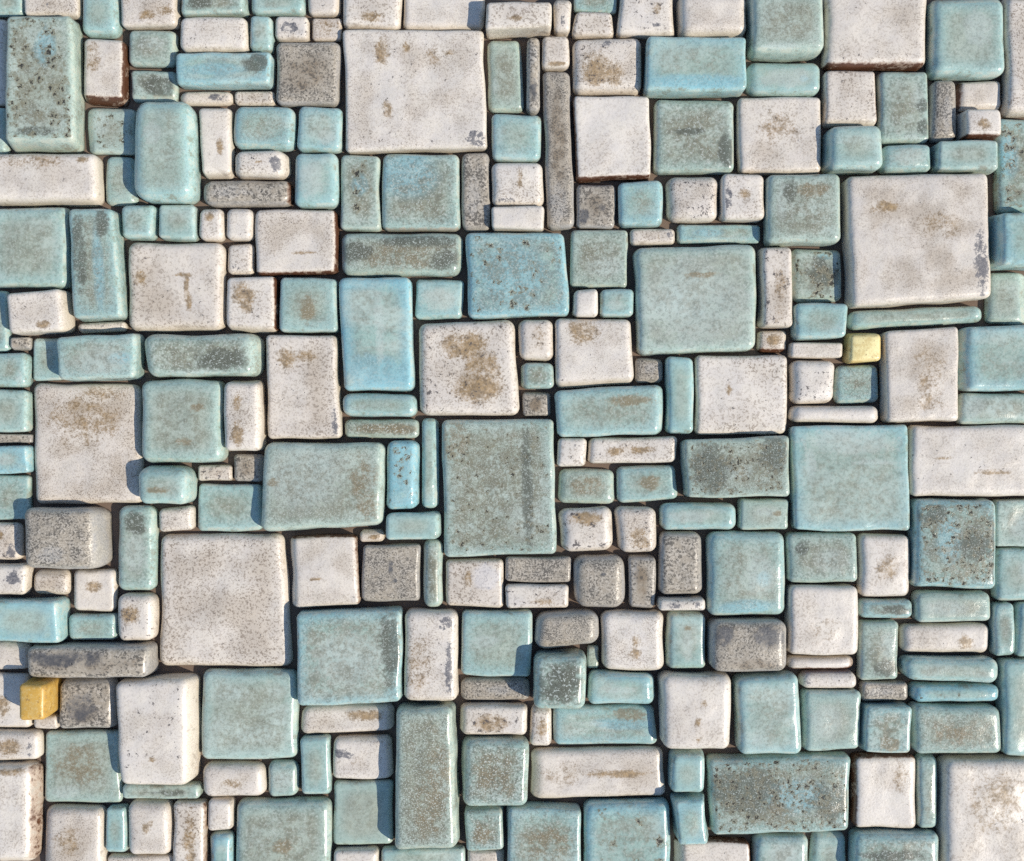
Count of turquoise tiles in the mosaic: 131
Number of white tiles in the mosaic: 106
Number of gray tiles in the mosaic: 24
